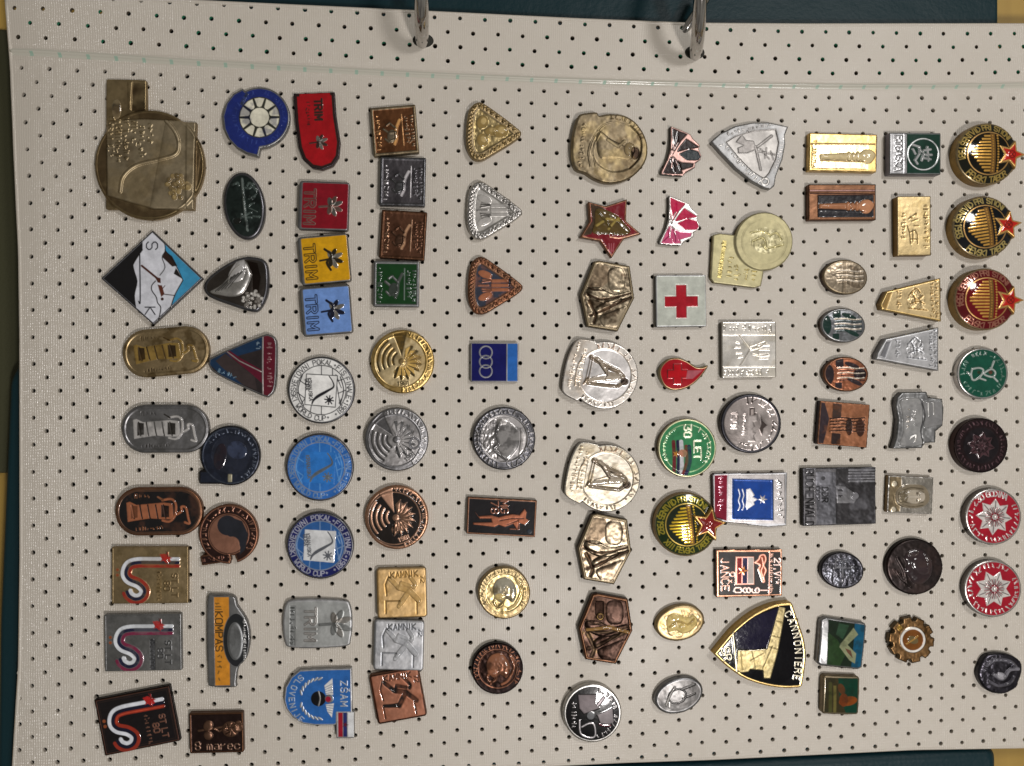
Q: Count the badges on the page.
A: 92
